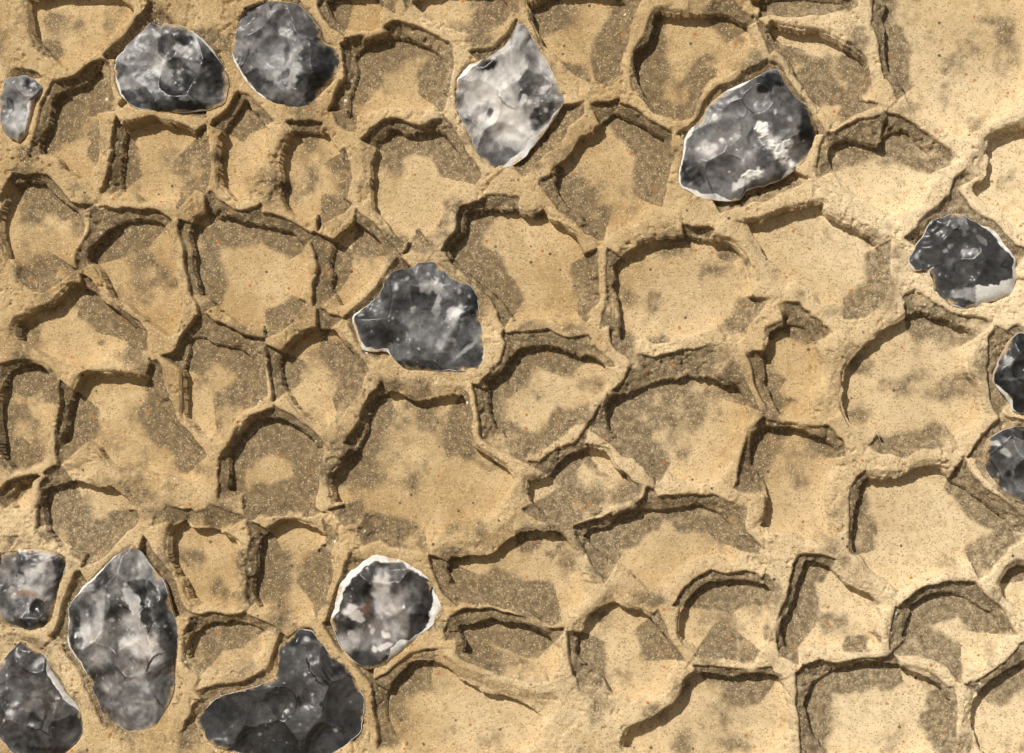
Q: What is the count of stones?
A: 14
